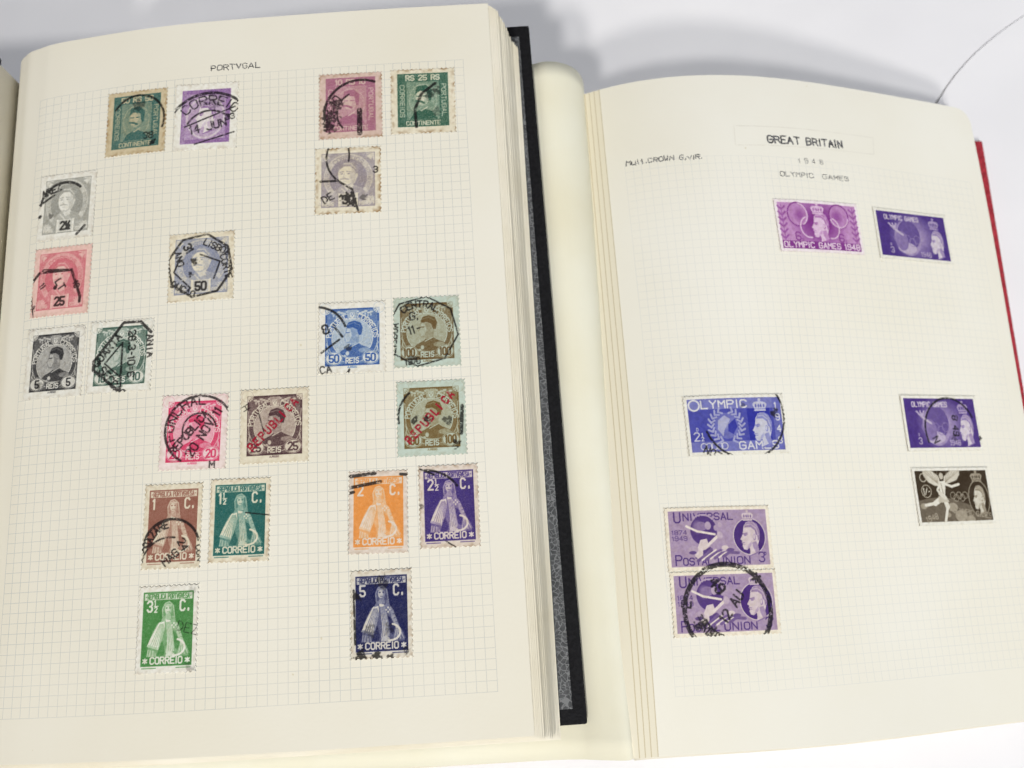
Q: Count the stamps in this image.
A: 28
